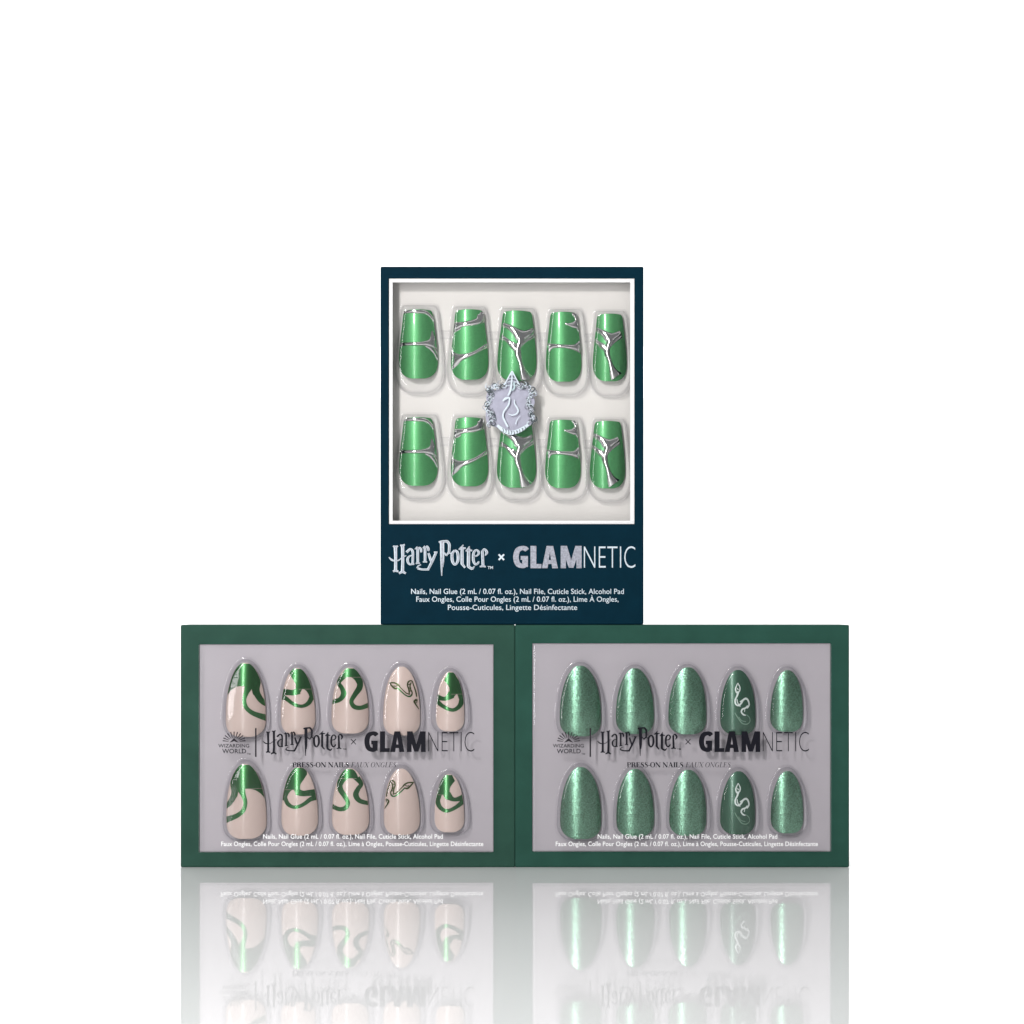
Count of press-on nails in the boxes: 30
